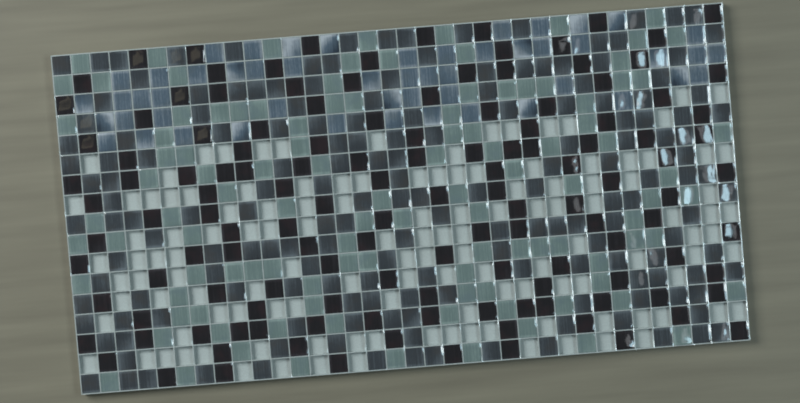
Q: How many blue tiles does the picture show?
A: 52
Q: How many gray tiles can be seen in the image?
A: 173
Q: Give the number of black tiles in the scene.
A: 133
